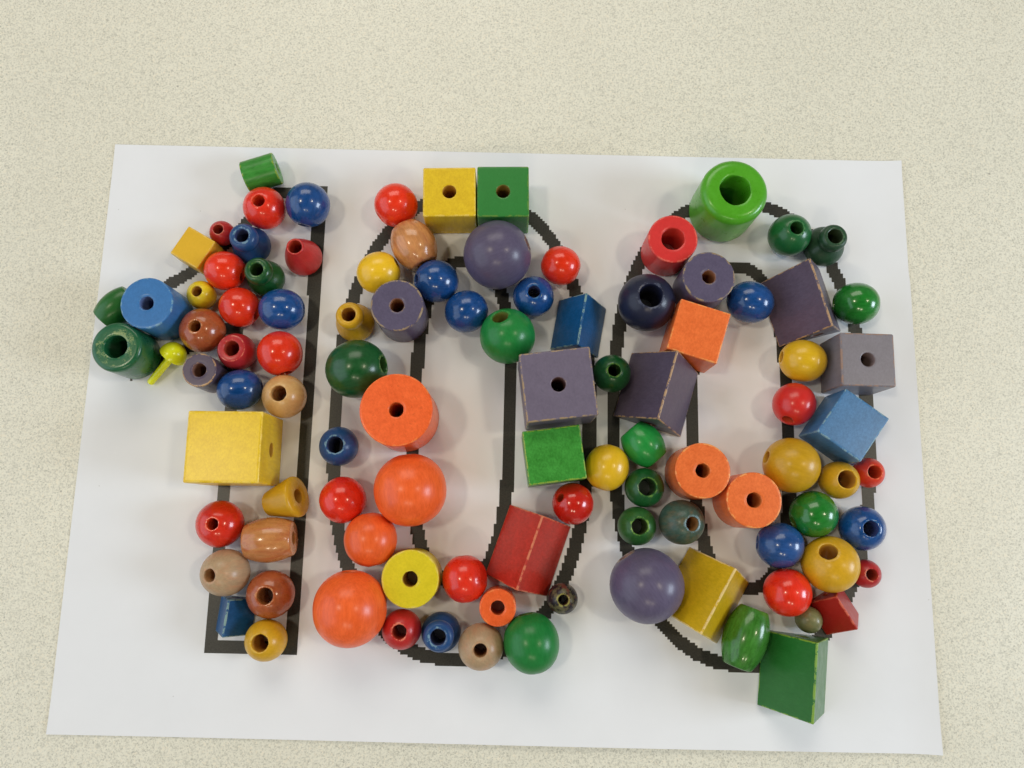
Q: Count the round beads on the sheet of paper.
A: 63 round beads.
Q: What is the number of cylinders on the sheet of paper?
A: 13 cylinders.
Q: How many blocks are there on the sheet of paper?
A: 17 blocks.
